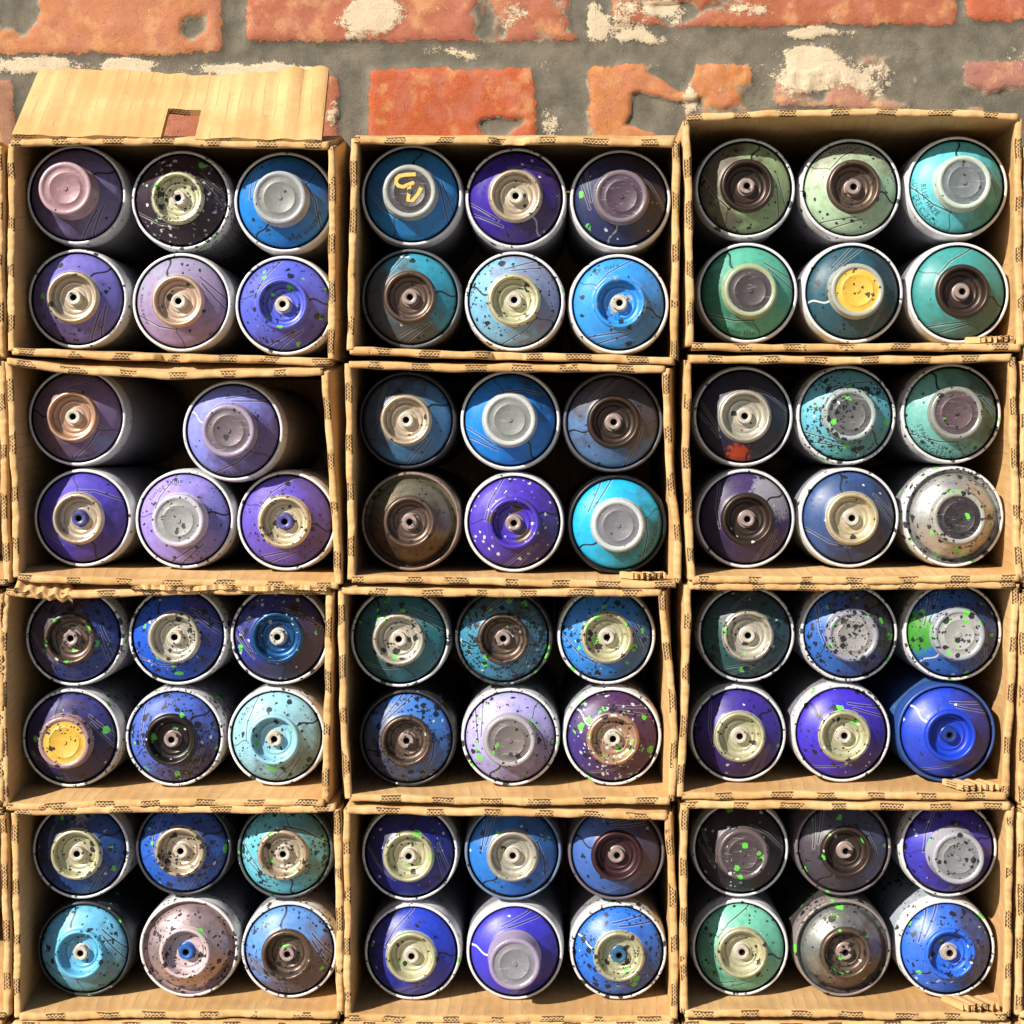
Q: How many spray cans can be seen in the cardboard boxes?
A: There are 71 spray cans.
